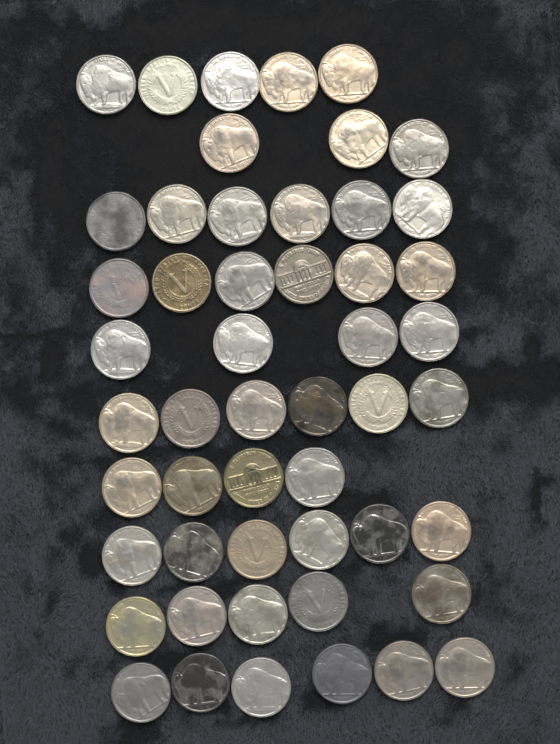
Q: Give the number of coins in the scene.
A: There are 51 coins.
